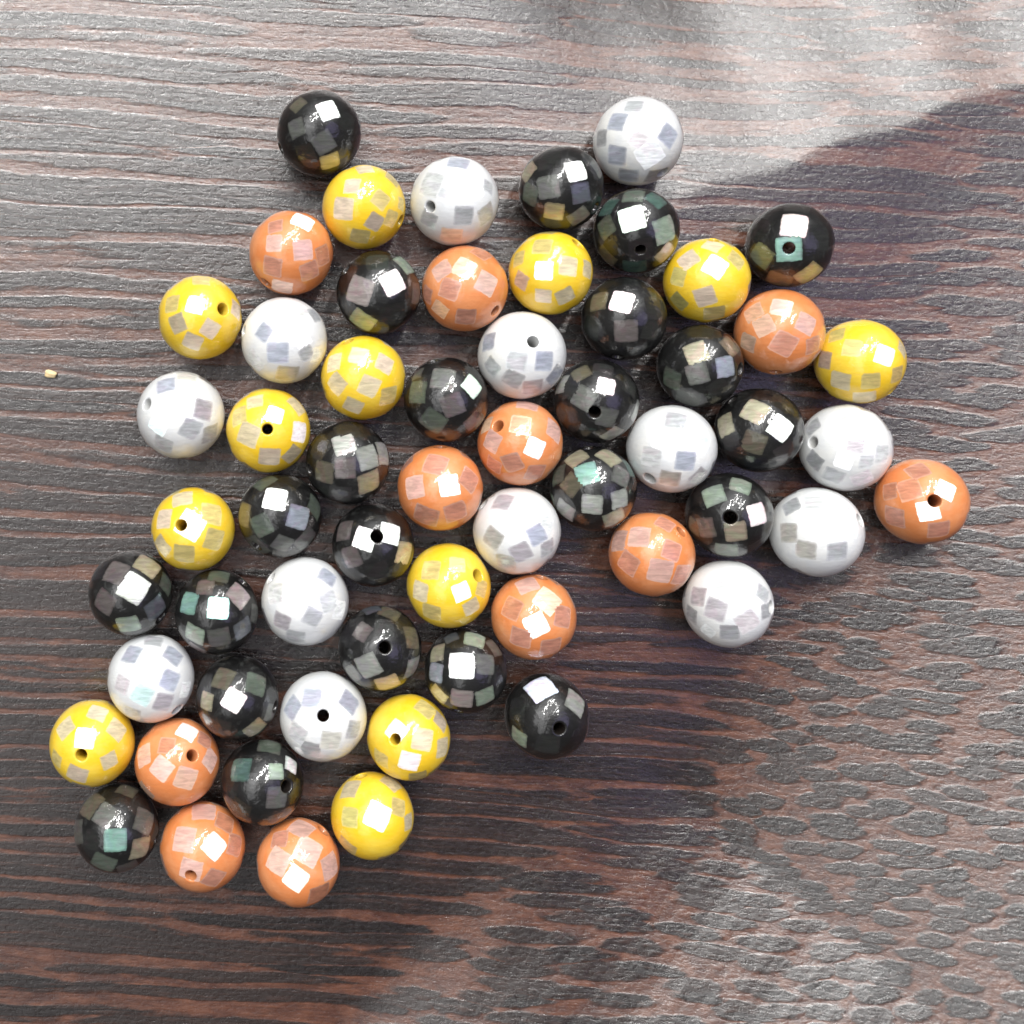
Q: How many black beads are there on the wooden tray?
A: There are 23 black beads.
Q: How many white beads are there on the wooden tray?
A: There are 13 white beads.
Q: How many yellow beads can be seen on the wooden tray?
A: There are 12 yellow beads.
